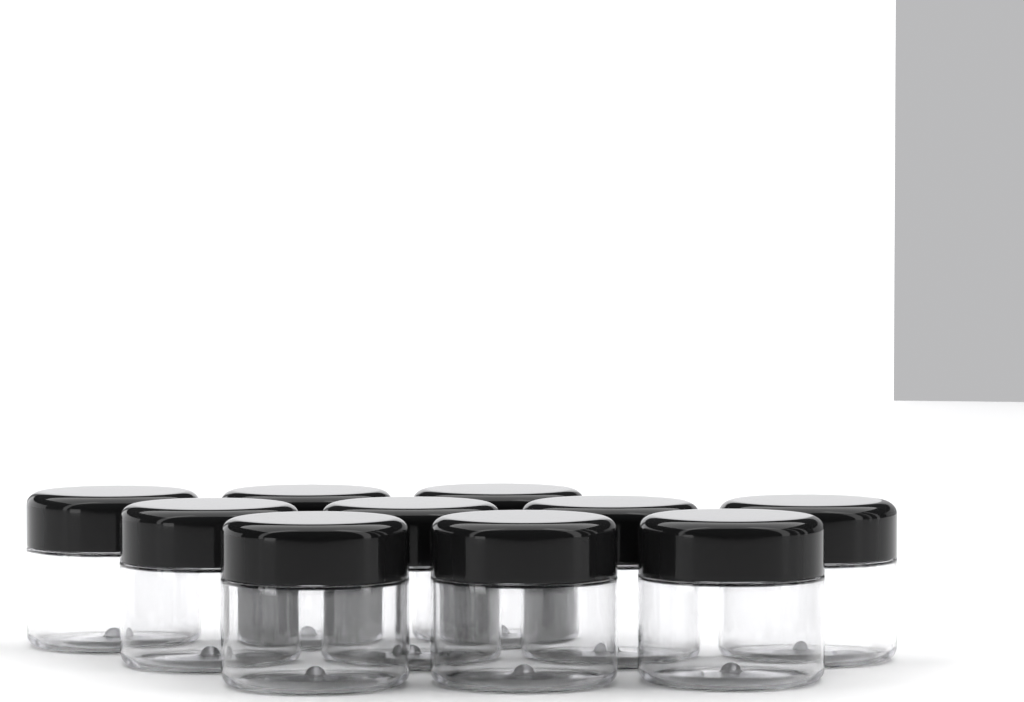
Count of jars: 10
